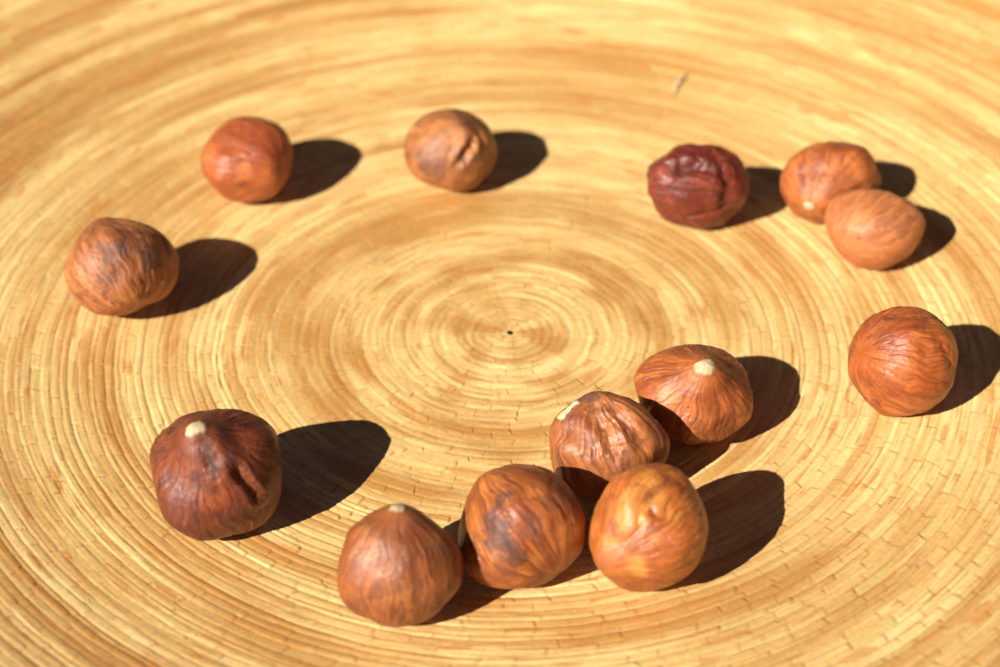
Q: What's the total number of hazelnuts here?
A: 13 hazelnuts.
